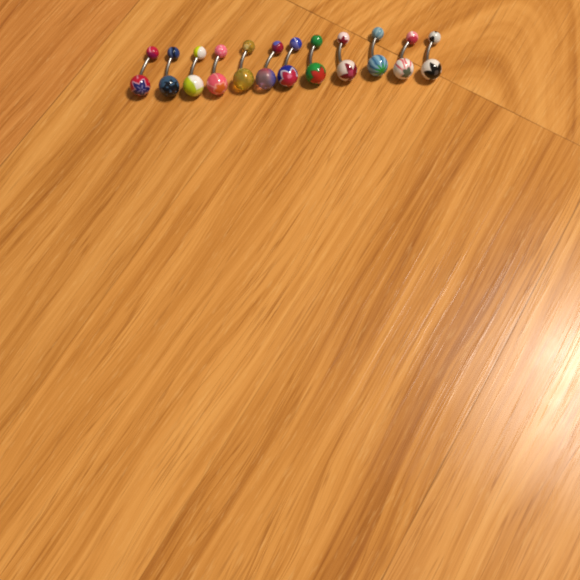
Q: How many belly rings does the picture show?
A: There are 12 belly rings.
